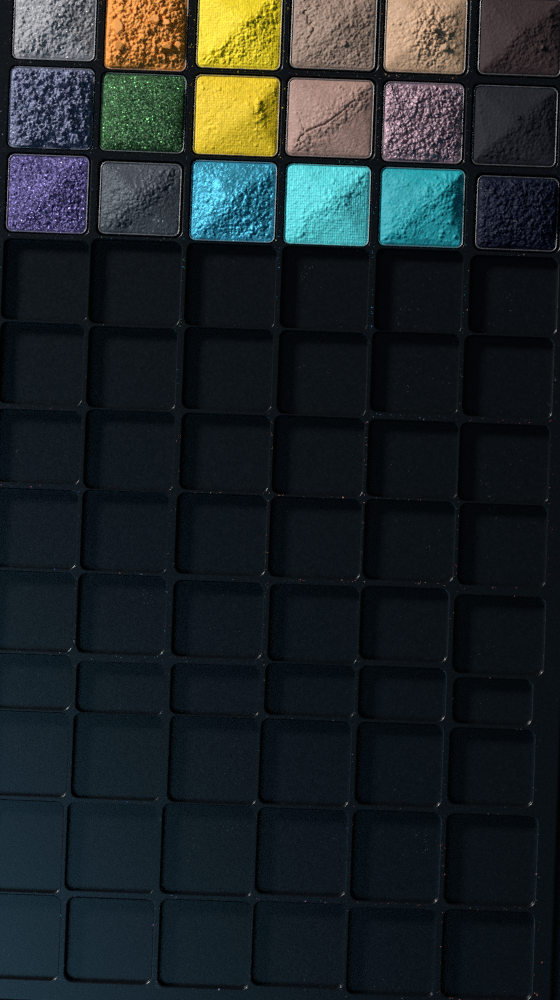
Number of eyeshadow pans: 18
